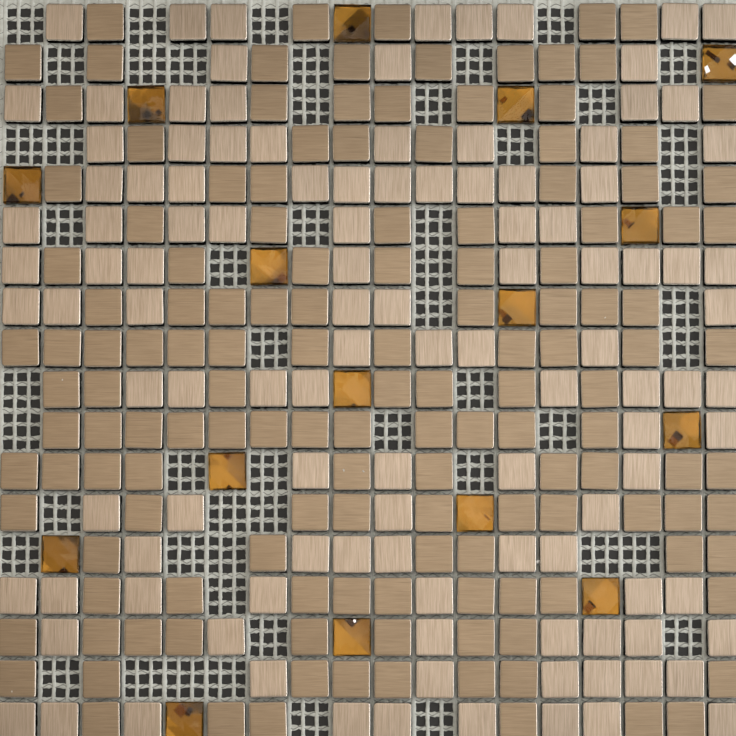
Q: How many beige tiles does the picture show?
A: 114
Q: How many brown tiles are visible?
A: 142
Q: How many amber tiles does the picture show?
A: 16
